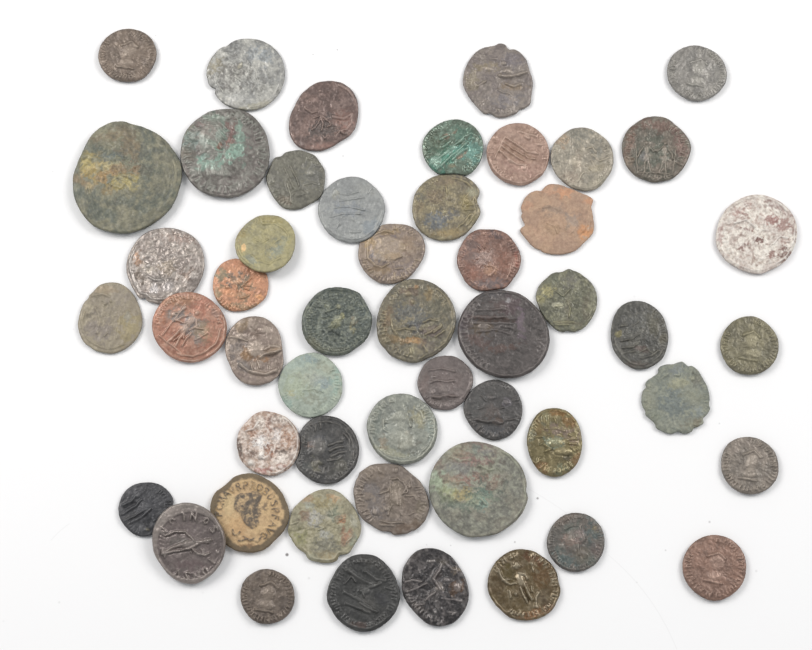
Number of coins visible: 51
